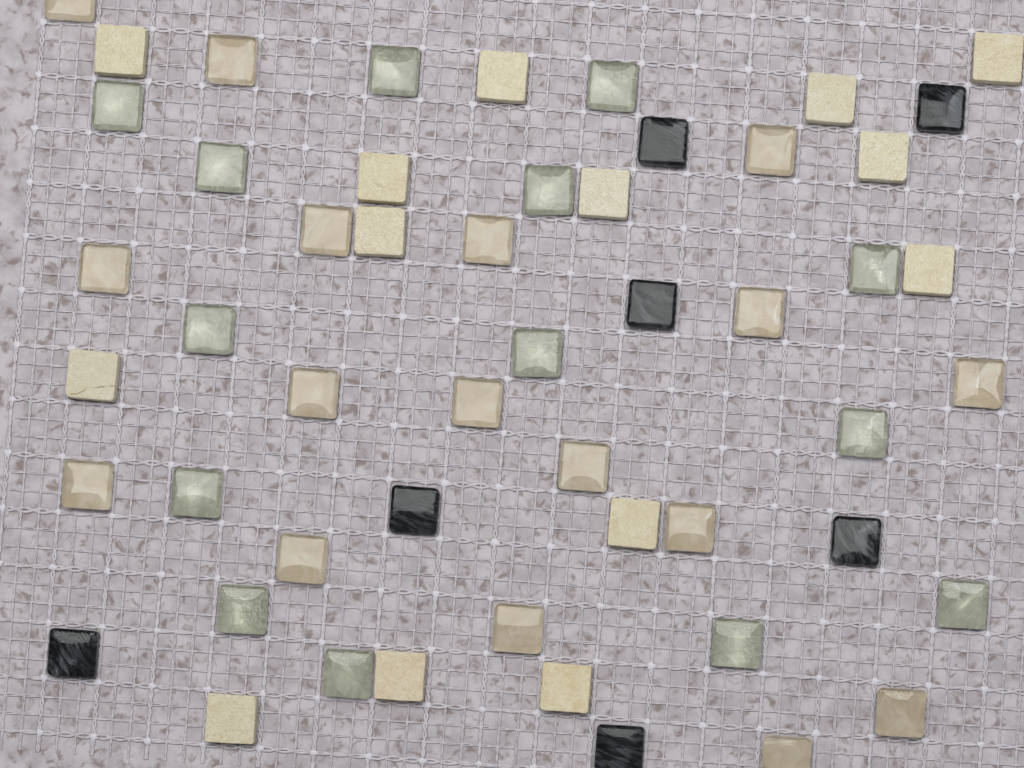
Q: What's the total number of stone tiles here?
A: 14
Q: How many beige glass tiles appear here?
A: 17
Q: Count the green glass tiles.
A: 14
